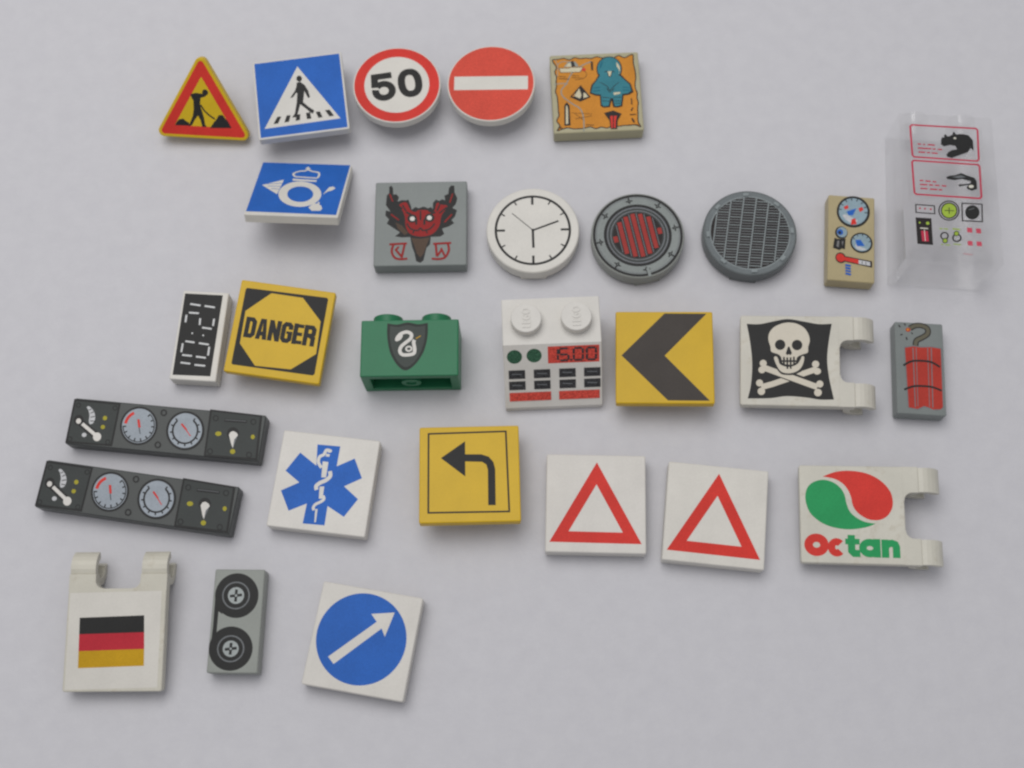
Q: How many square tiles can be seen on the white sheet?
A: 11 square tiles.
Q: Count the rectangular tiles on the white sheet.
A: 6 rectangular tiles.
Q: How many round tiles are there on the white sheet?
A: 5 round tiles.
